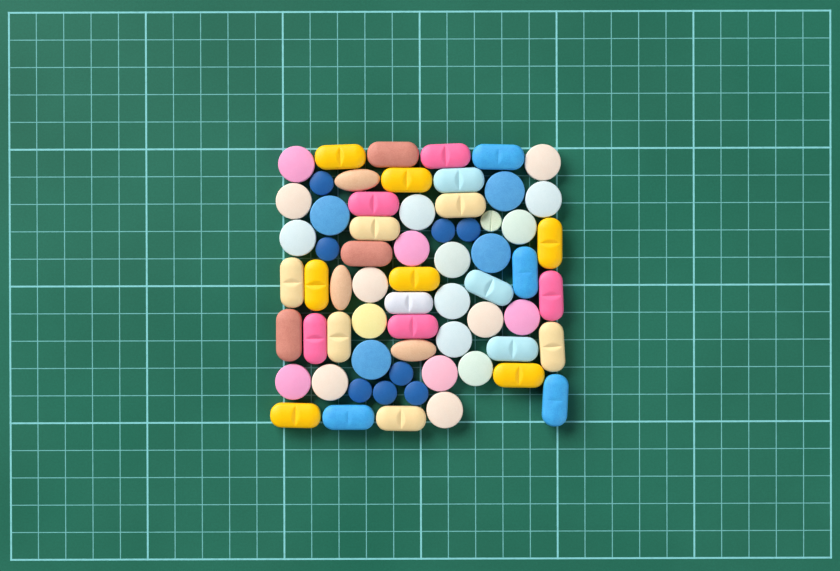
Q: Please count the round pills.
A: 33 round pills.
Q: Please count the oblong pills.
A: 32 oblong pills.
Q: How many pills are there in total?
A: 65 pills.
